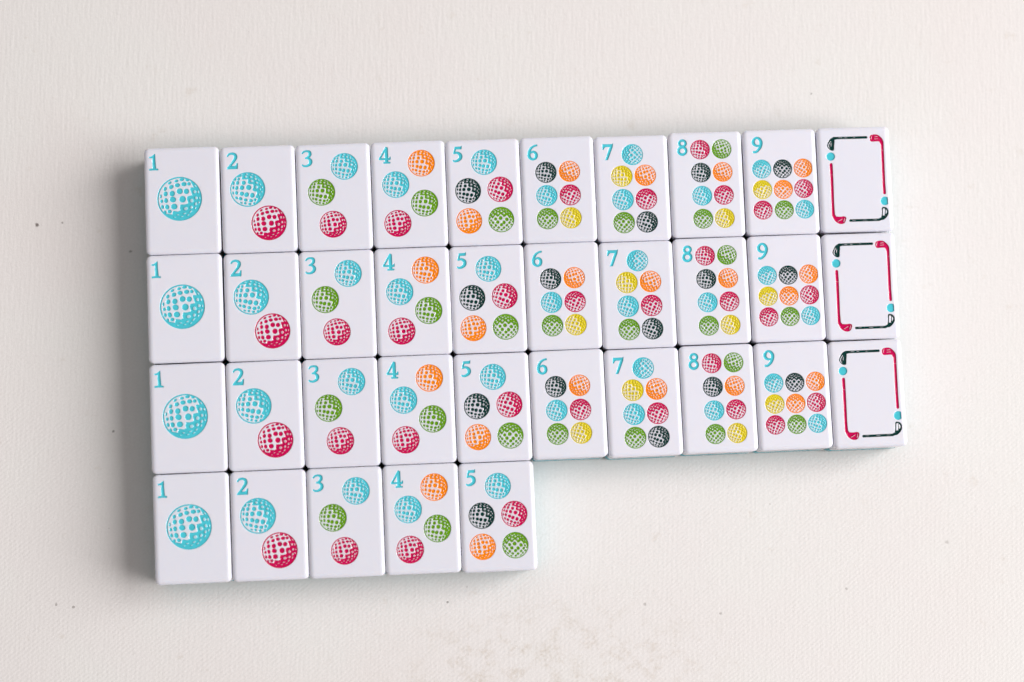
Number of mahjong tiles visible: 35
